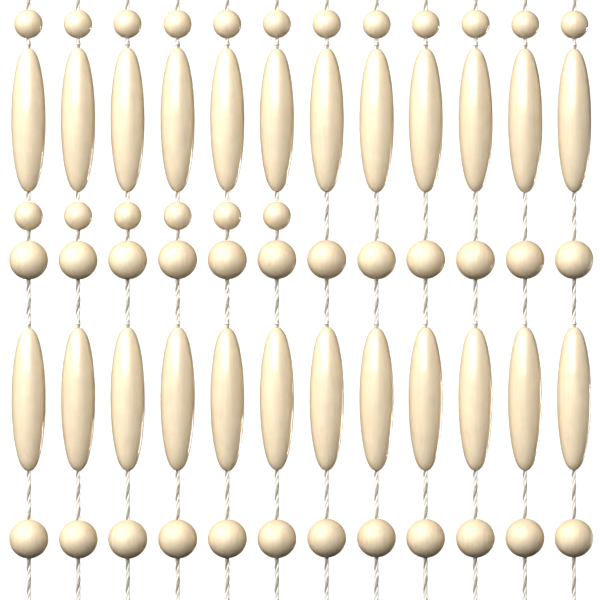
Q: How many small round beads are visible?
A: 18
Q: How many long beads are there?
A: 24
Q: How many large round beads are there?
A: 24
